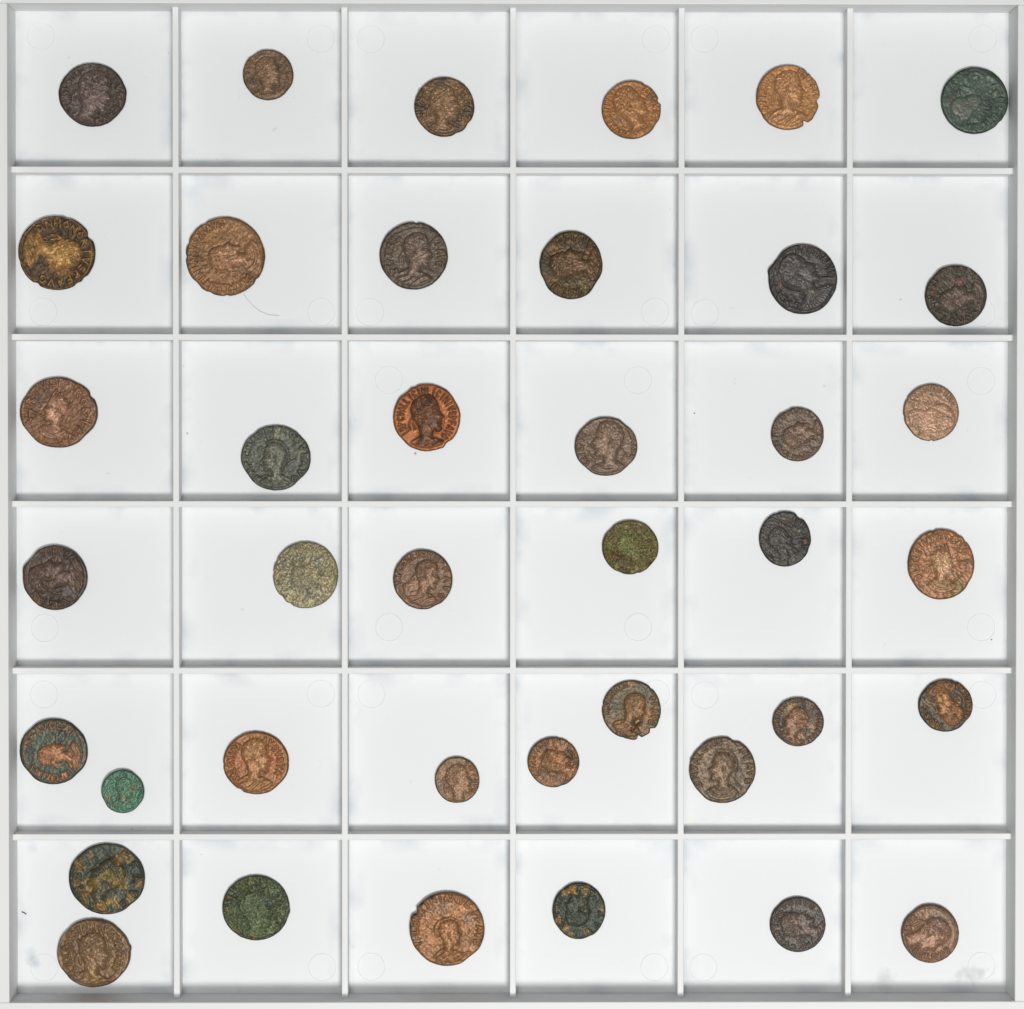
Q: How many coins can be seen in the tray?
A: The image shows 40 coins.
